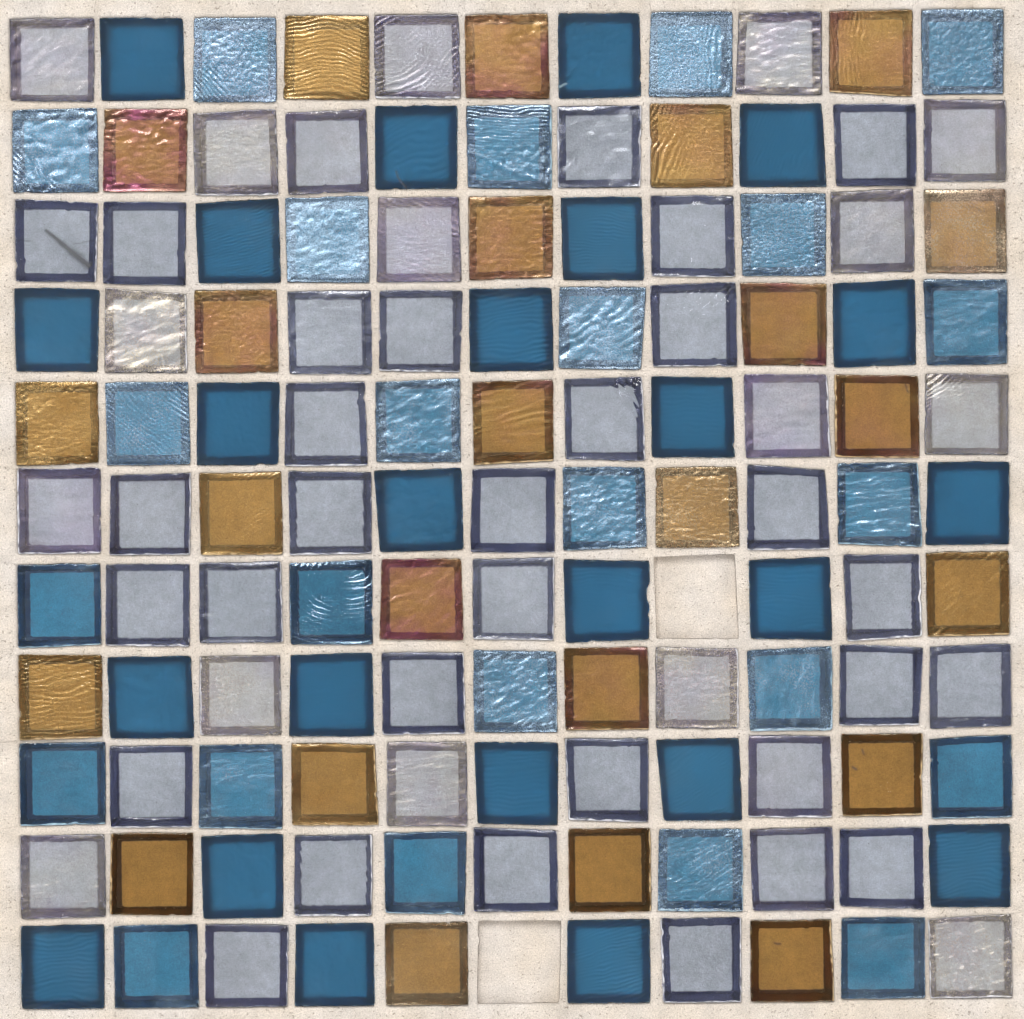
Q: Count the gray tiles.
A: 47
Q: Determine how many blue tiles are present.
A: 48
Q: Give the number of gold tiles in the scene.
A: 24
